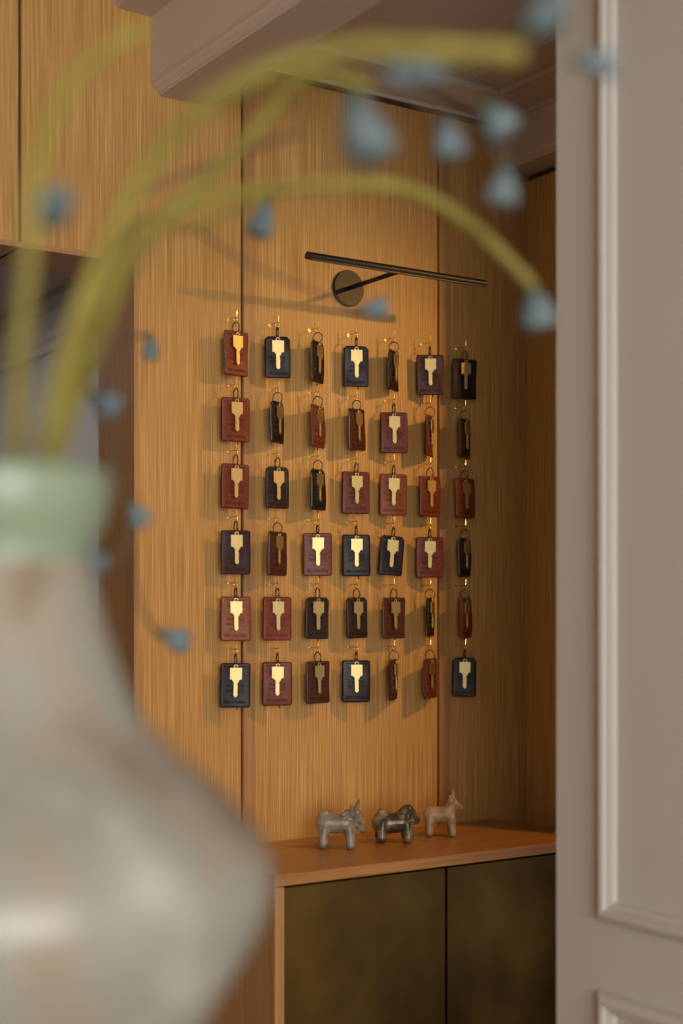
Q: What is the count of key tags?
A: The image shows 42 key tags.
